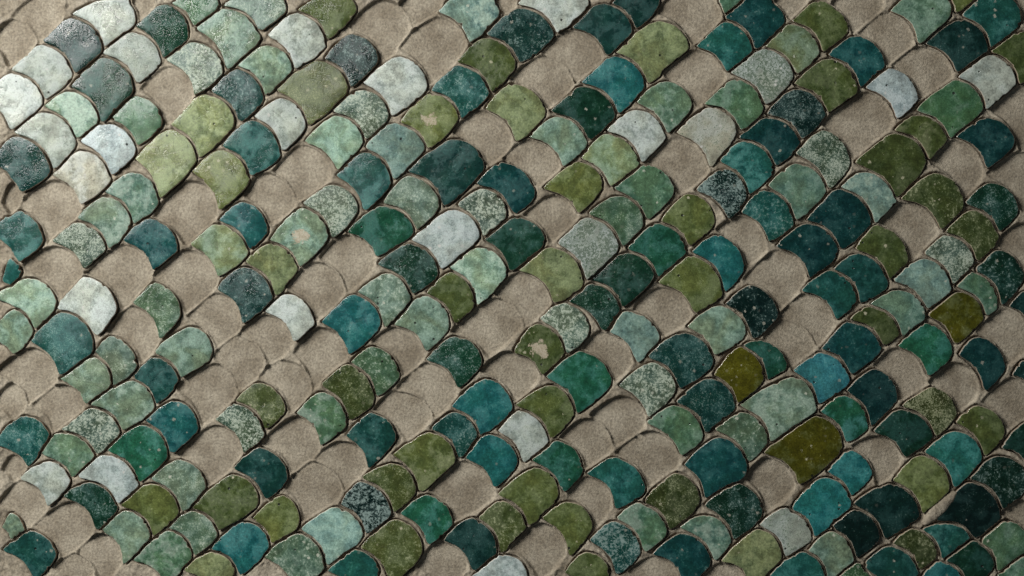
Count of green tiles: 71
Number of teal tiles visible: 97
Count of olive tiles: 49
